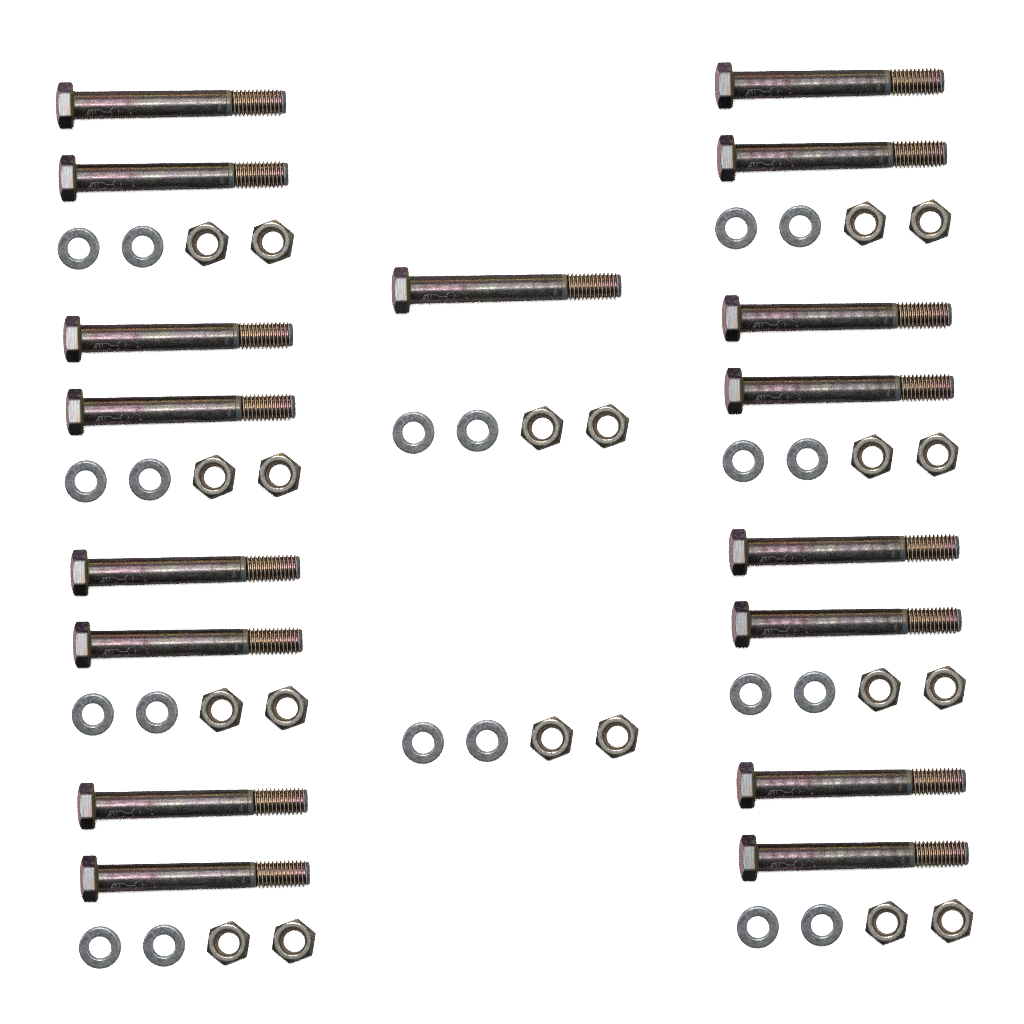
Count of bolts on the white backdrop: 17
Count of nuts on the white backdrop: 20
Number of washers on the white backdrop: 20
